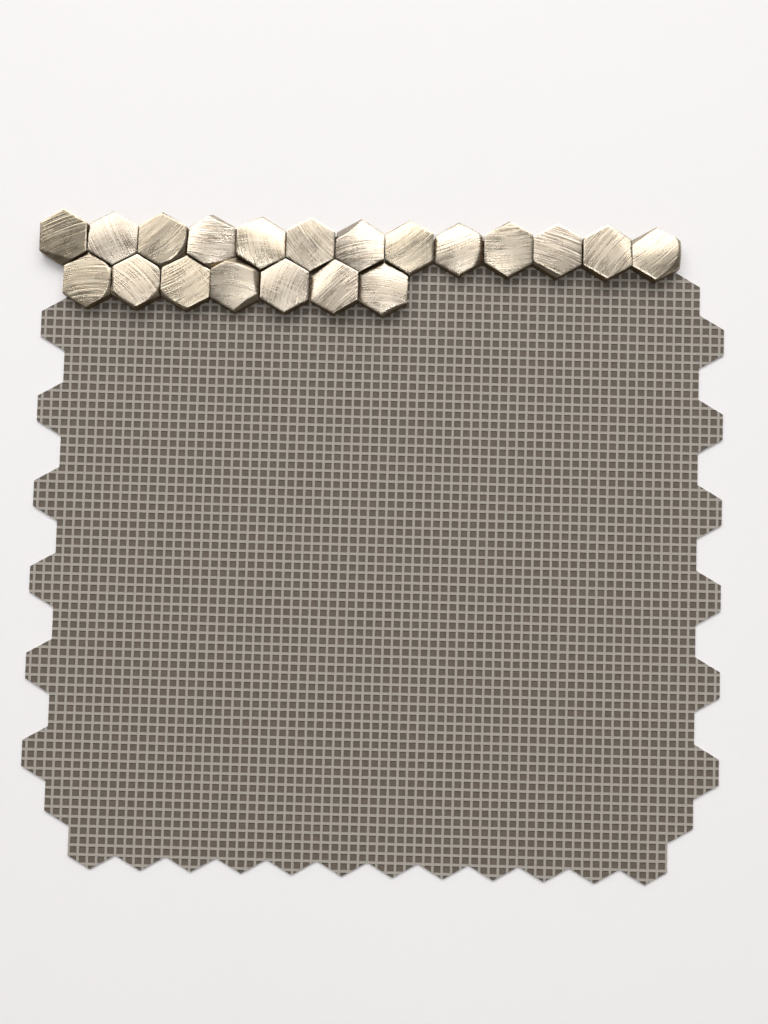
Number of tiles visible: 20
